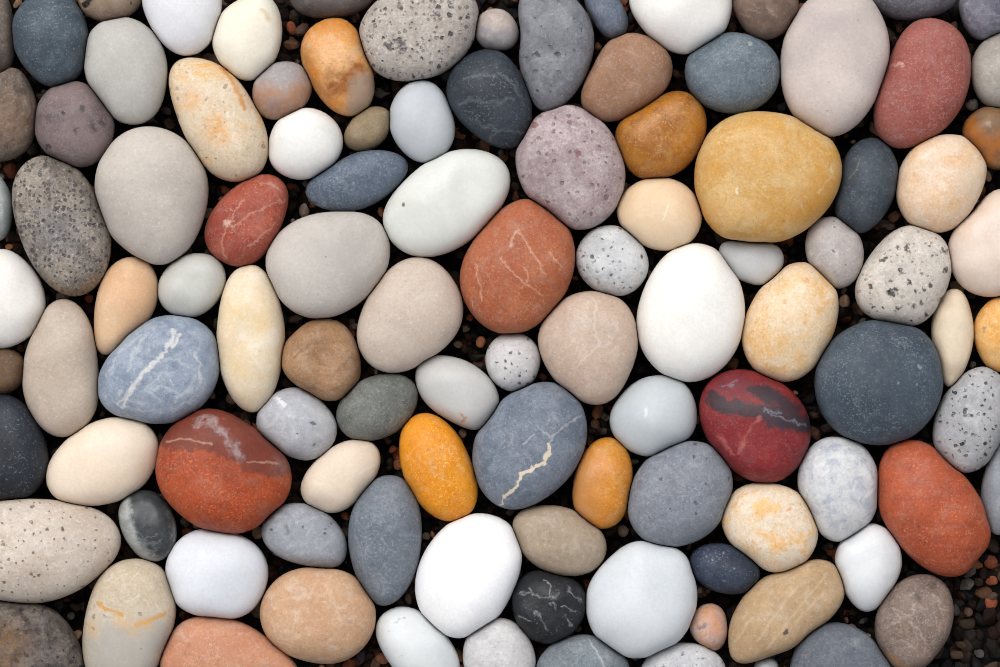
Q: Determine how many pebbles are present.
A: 107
